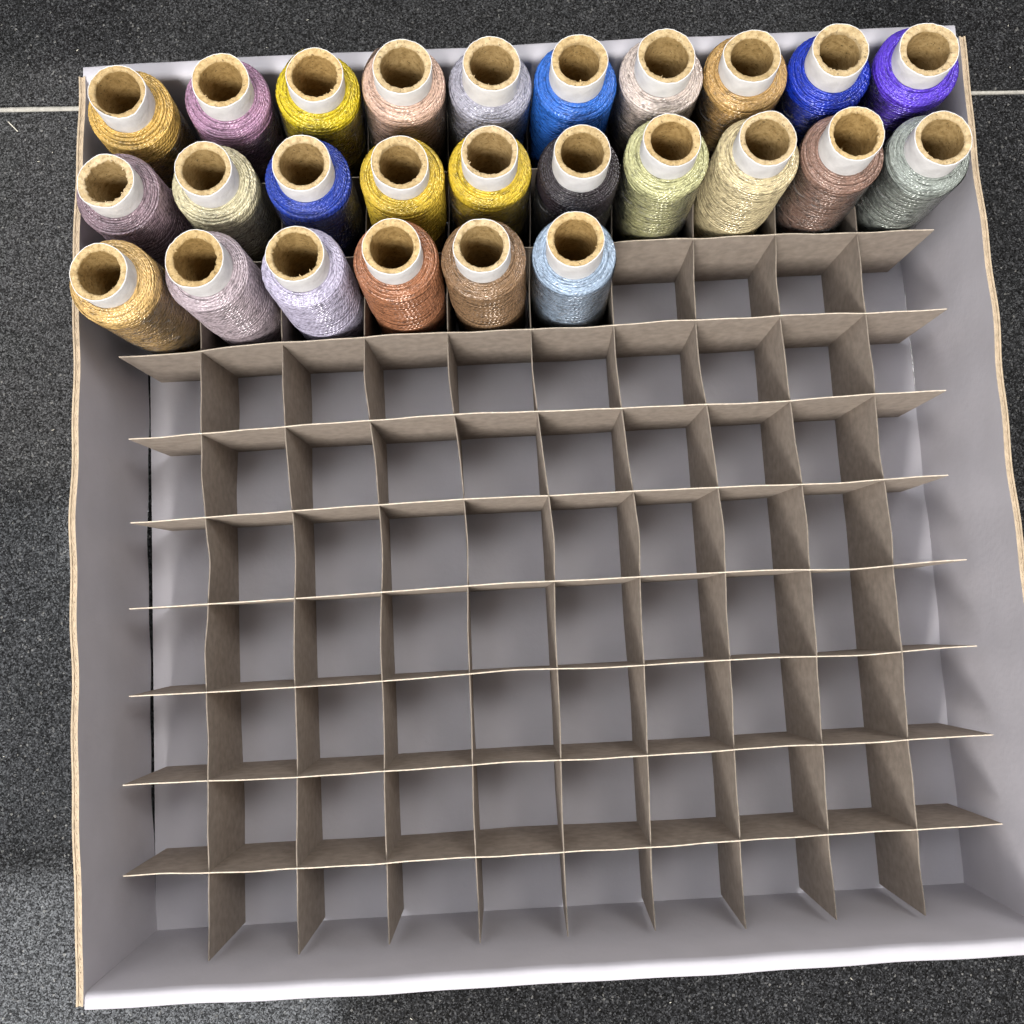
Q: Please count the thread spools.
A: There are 26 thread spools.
